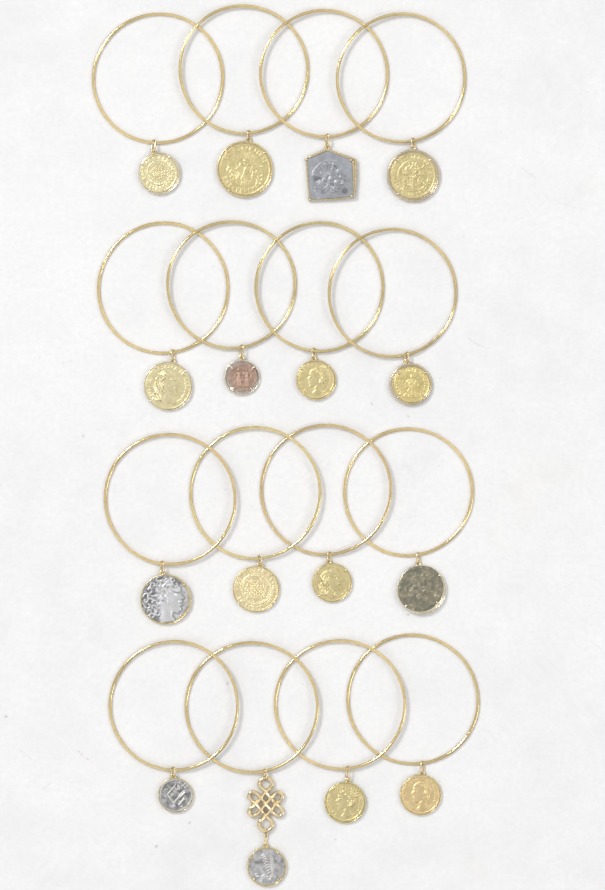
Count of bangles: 16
